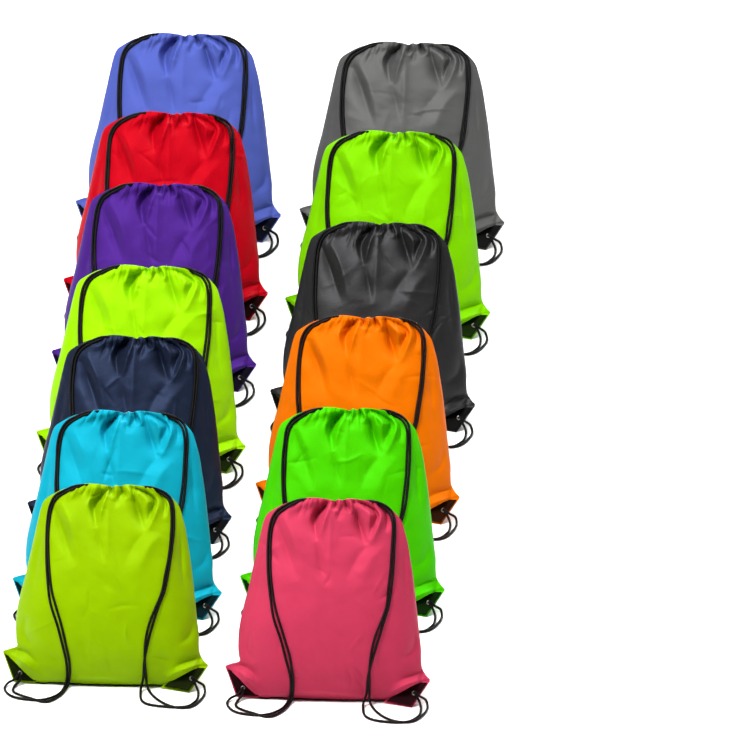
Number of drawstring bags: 13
